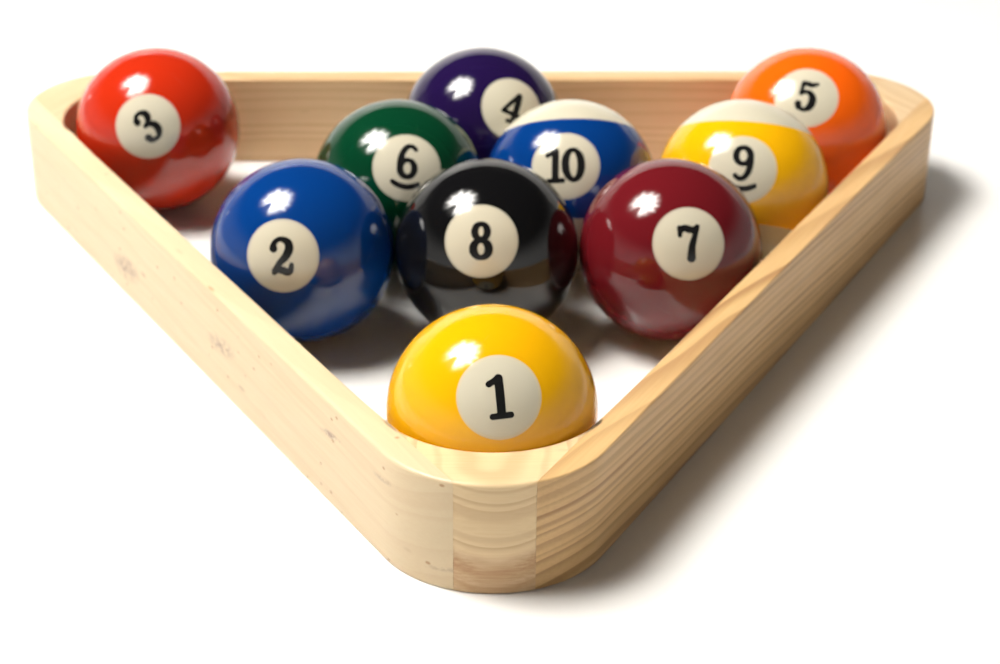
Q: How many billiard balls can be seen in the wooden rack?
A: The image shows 10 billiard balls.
